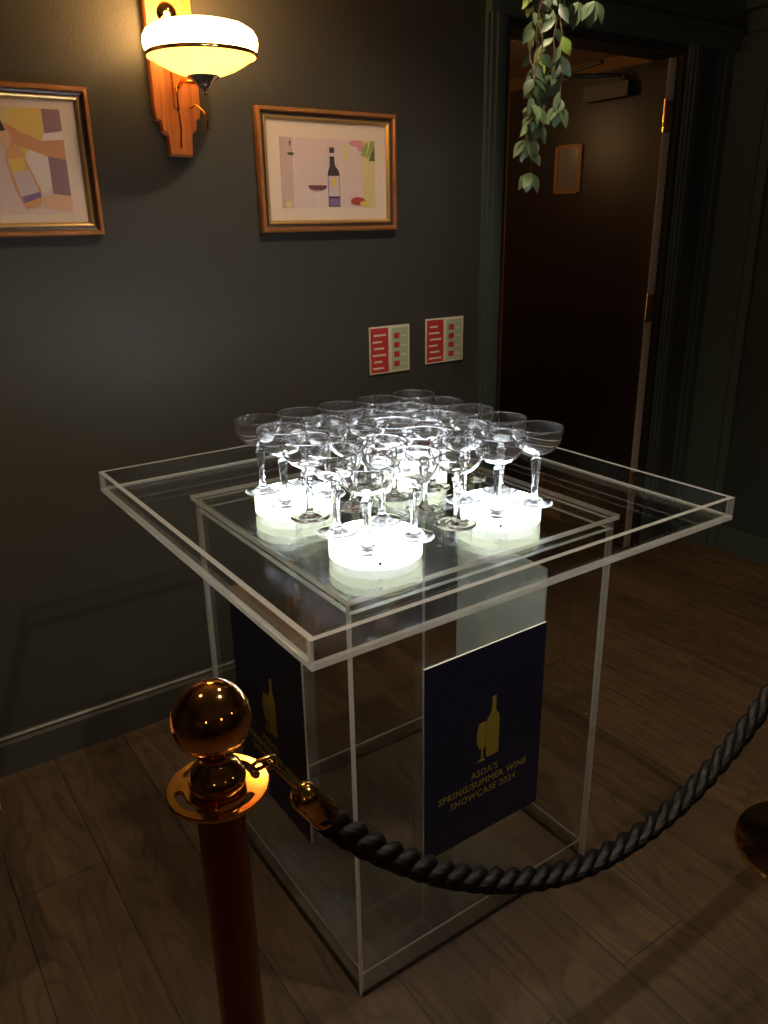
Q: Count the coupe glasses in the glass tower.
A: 25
